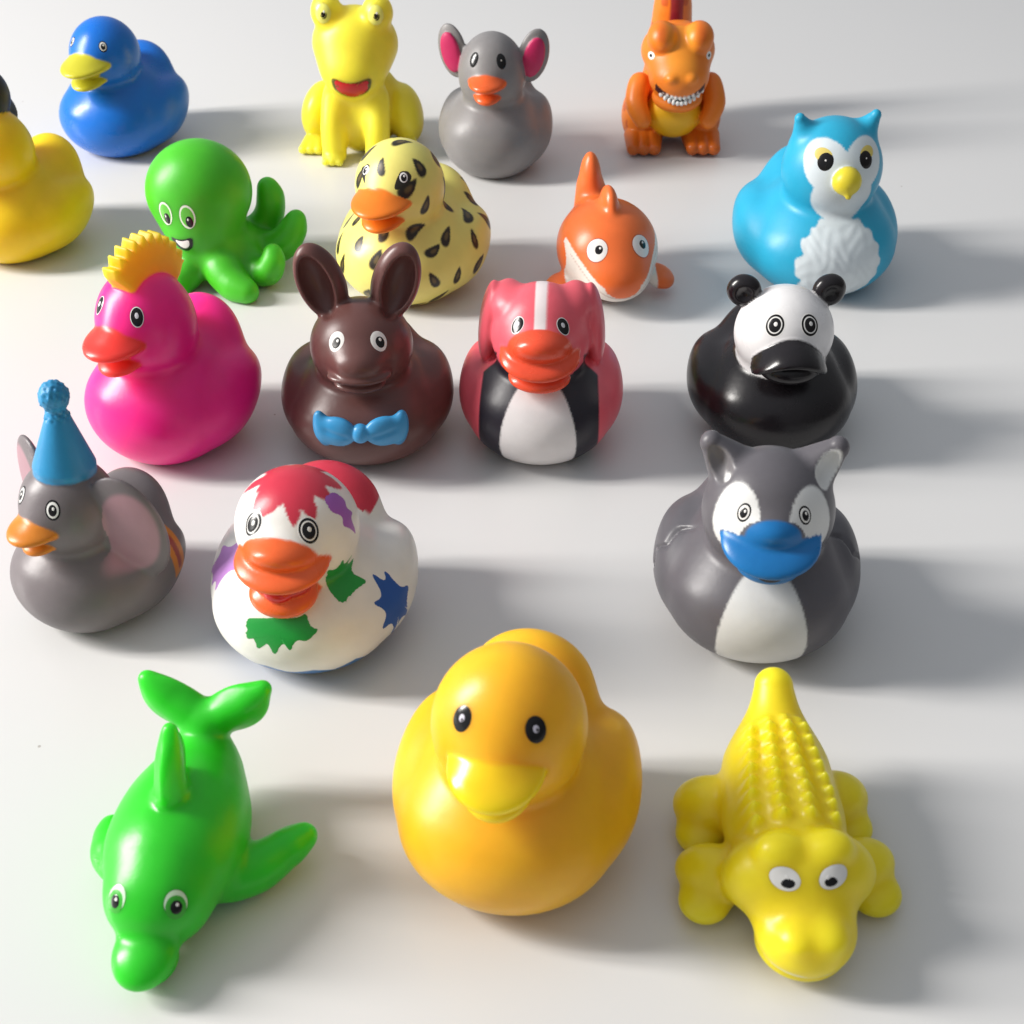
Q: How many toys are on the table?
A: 19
